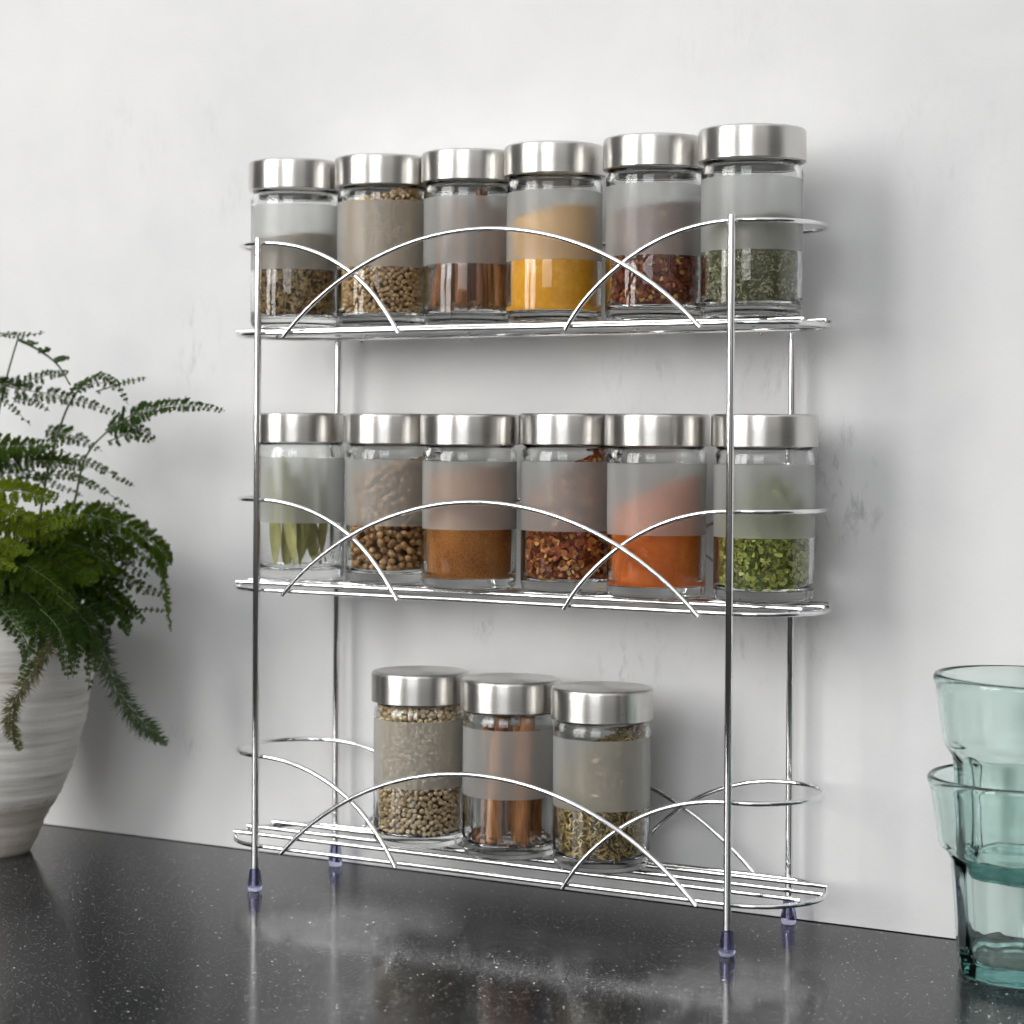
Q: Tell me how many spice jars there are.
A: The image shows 15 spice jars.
